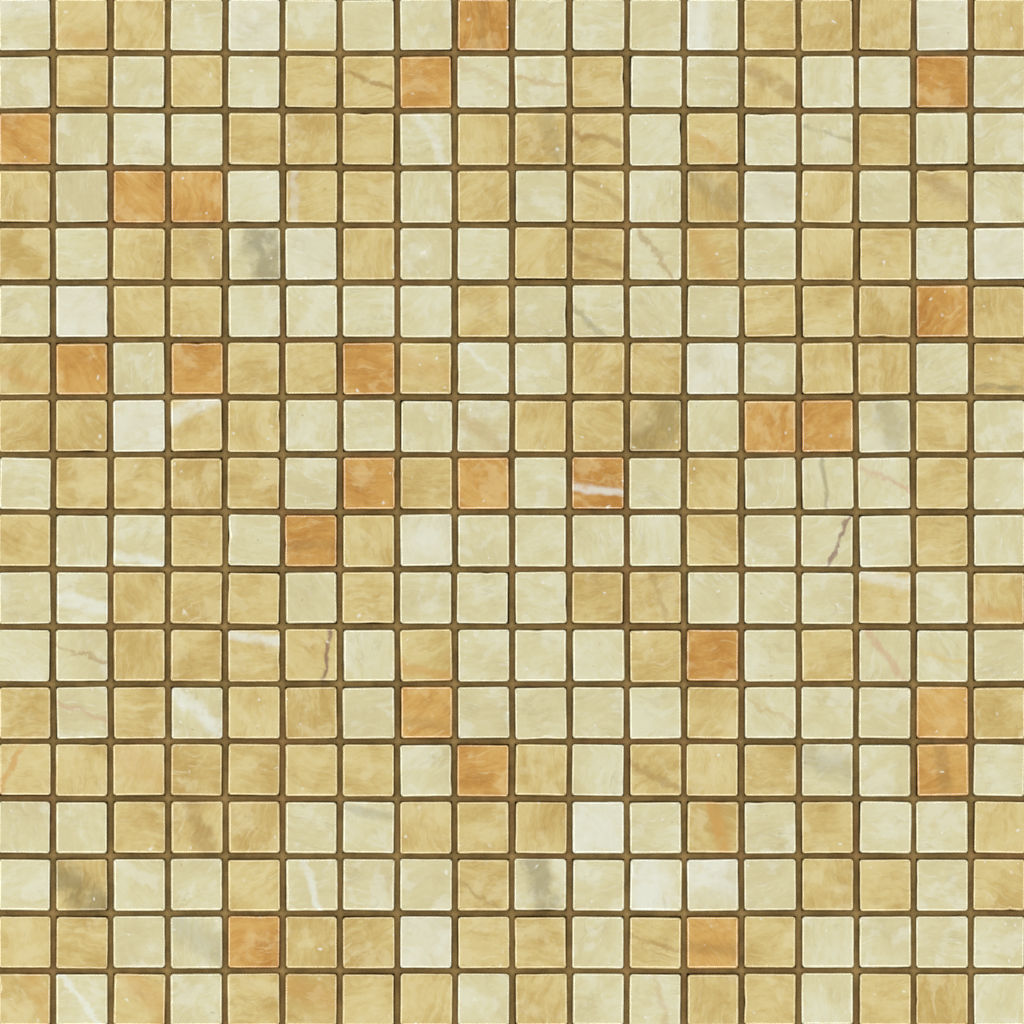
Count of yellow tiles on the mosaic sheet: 139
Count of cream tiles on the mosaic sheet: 162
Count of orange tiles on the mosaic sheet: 23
